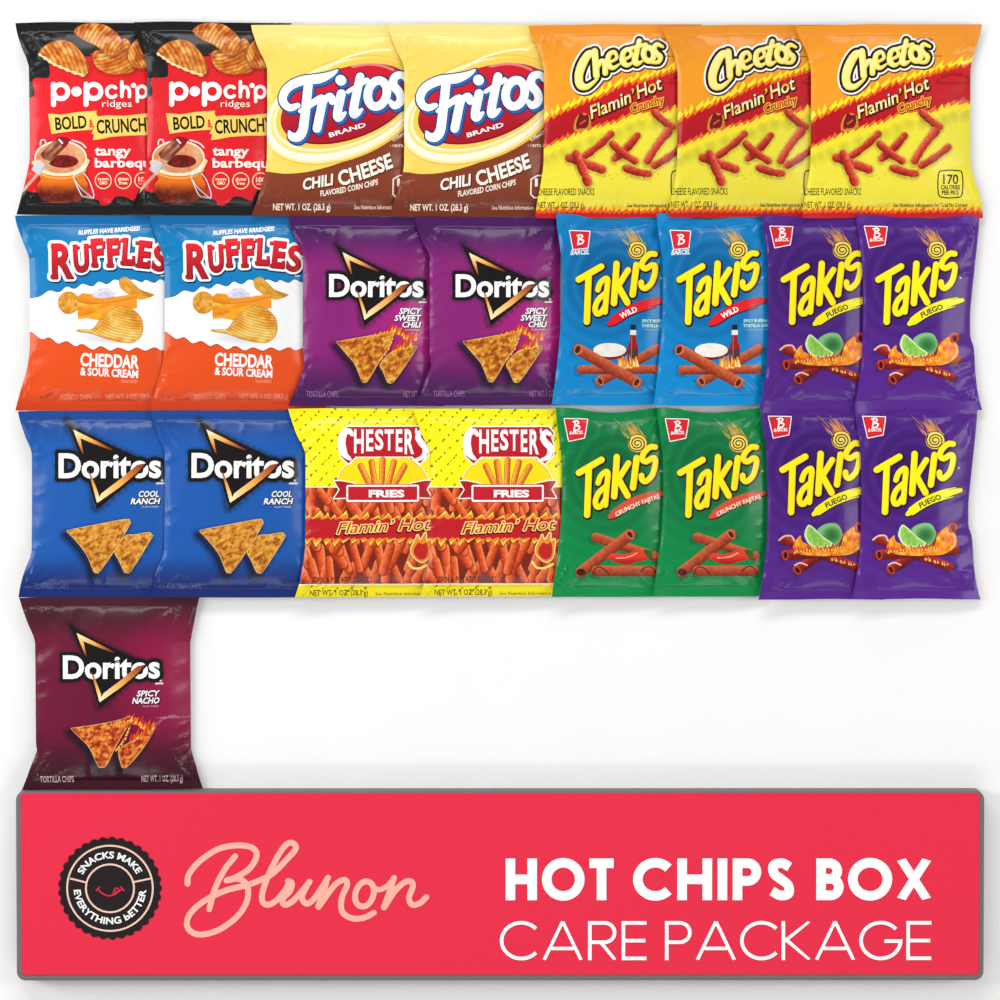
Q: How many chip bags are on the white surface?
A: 24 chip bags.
